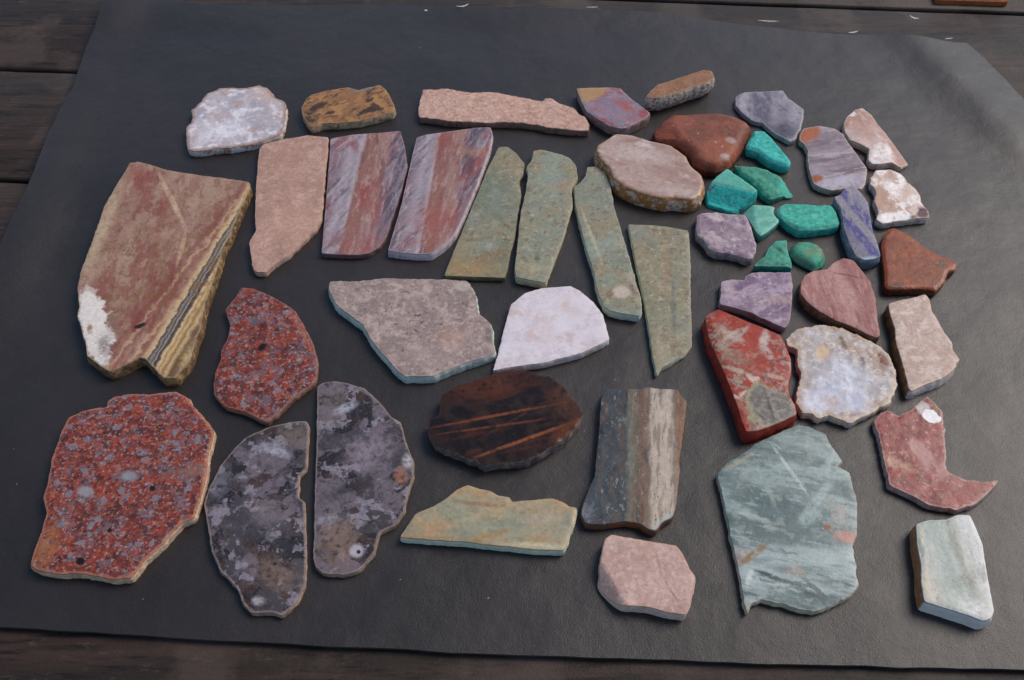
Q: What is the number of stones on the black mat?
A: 47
